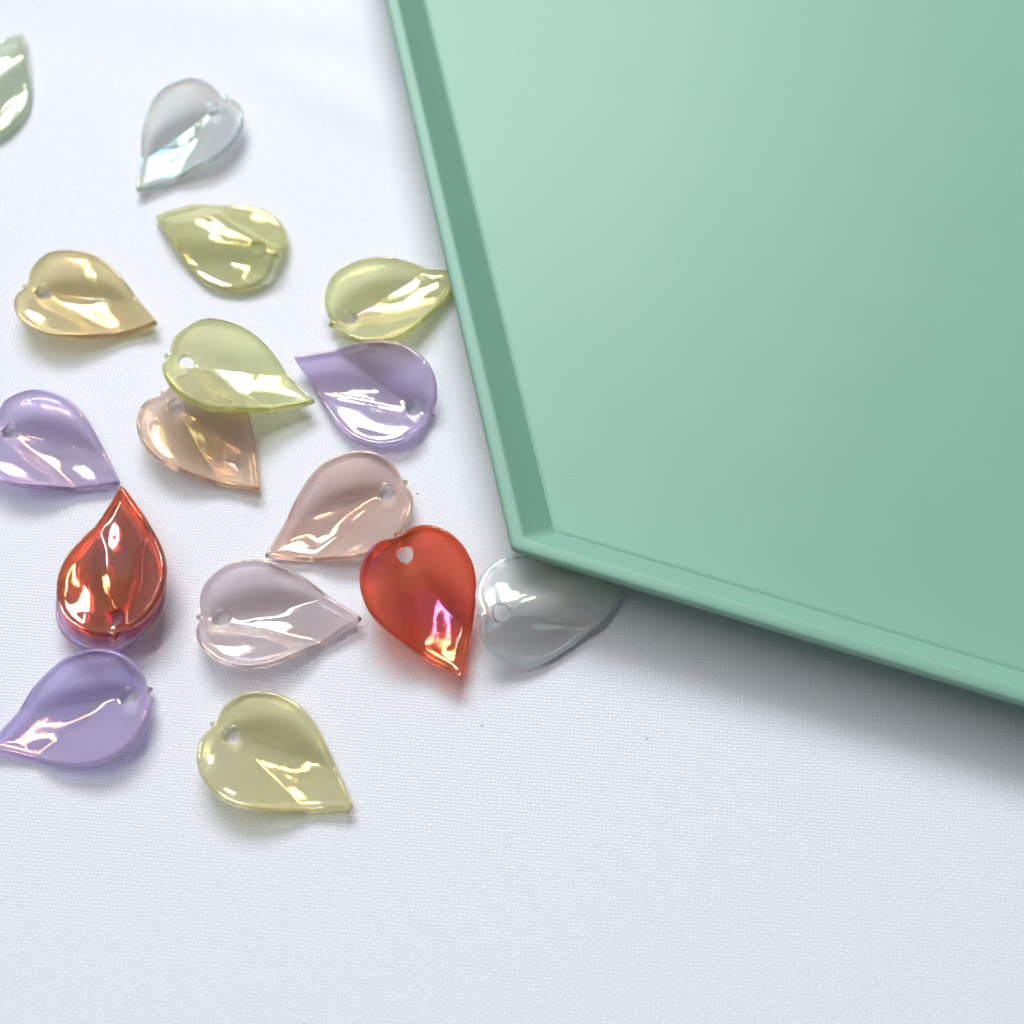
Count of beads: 17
